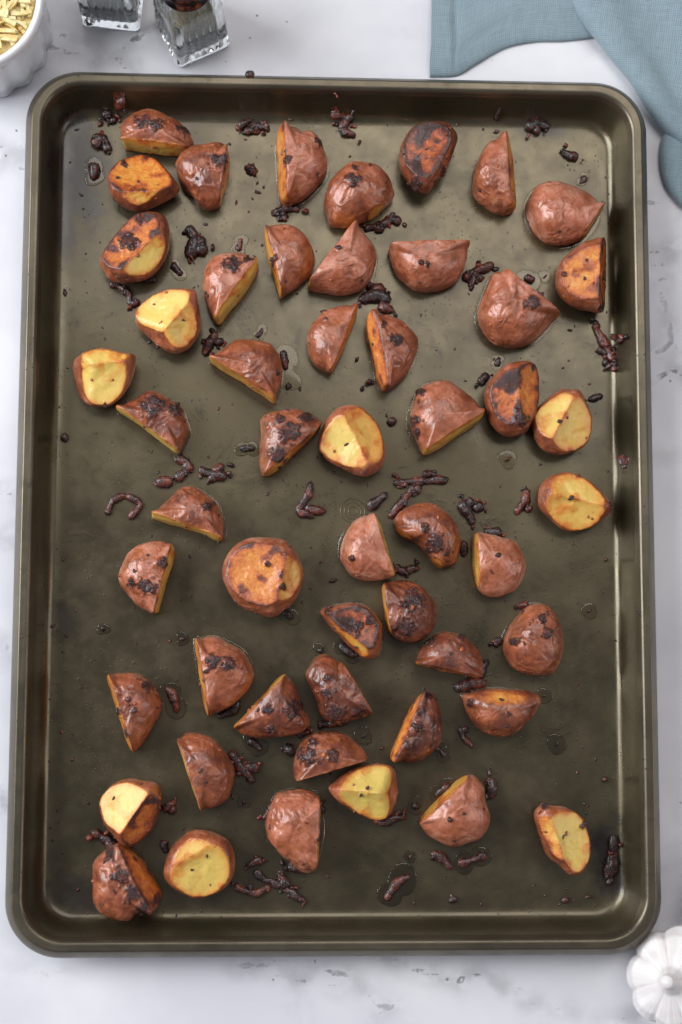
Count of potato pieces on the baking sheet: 52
